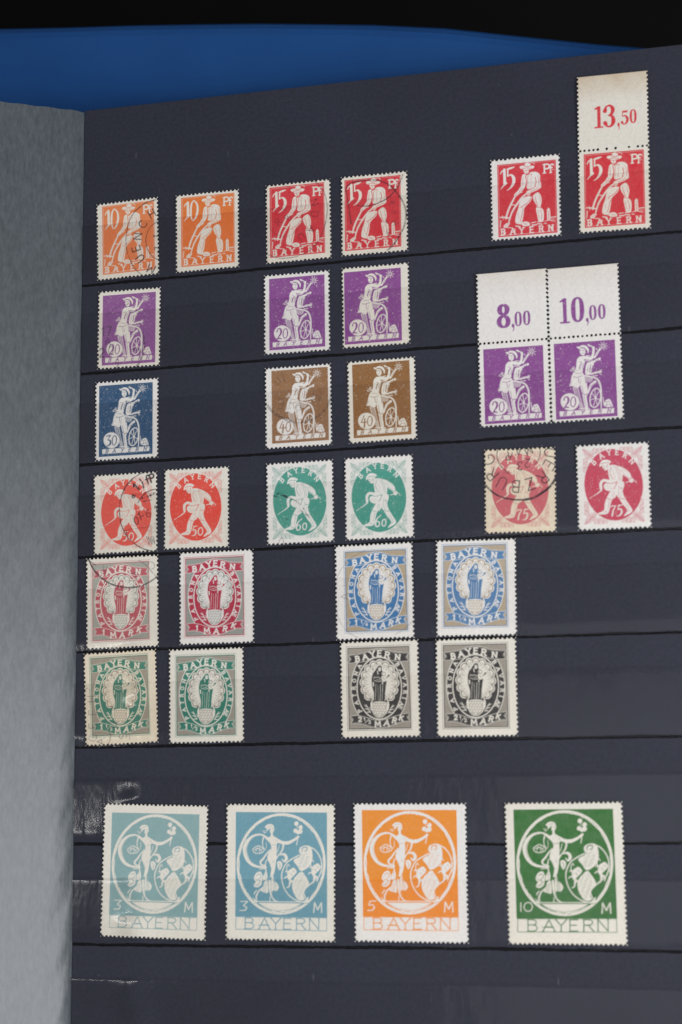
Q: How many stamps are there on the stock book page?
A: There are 32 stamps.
